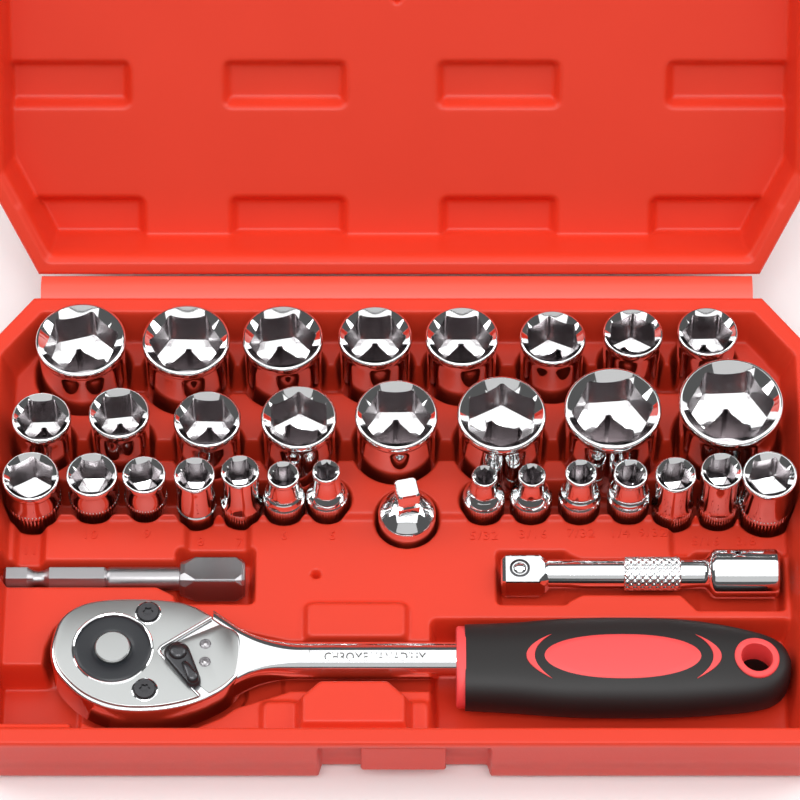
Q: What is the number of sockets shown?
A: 30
